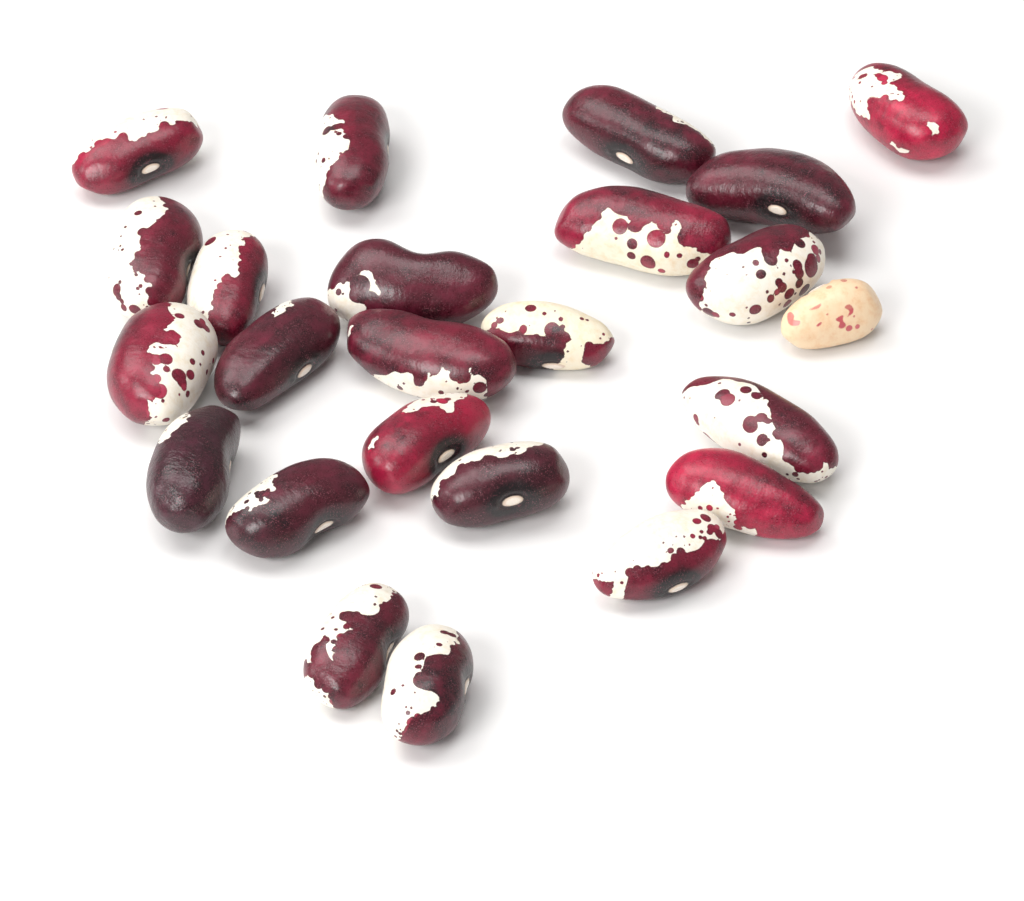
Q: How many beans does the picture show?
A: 24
